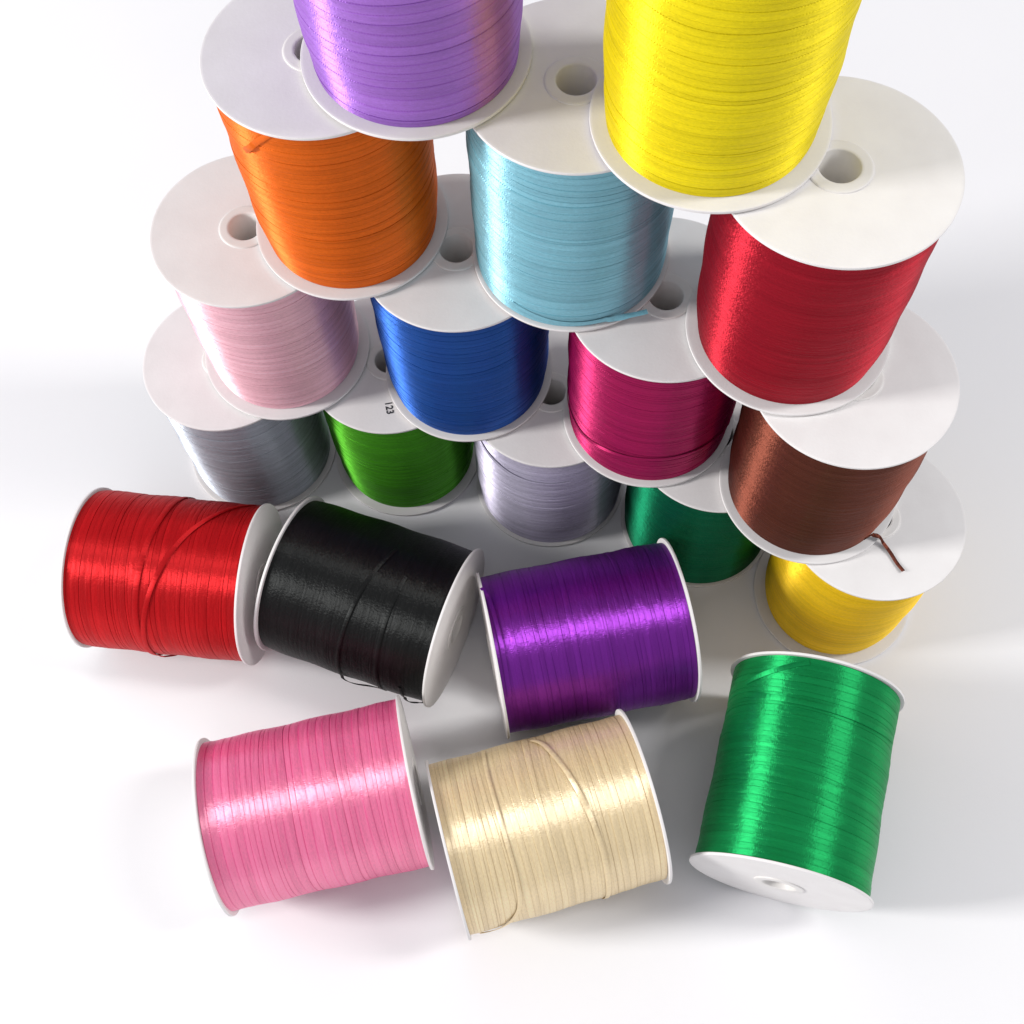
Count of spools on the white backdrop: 20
